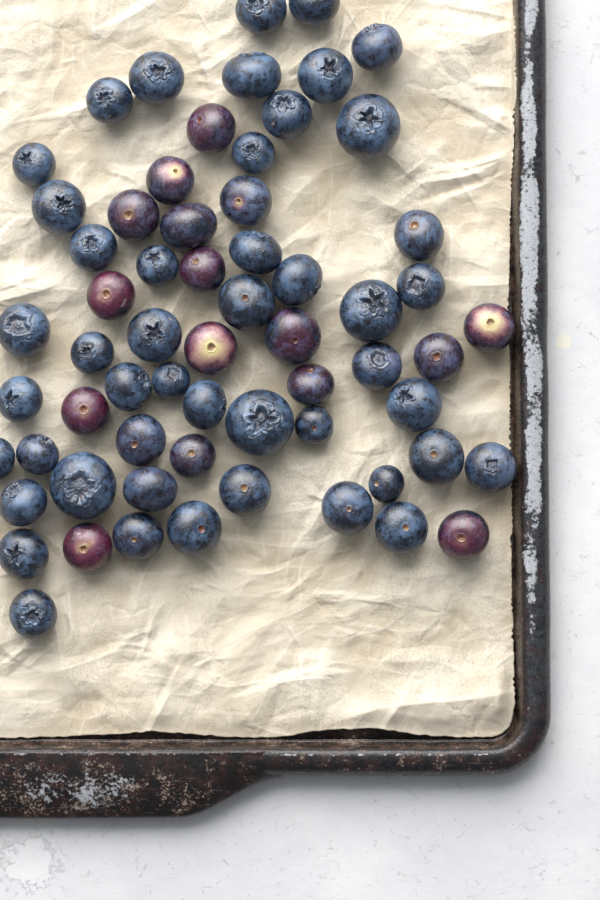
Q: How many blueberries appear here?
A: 63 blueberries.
